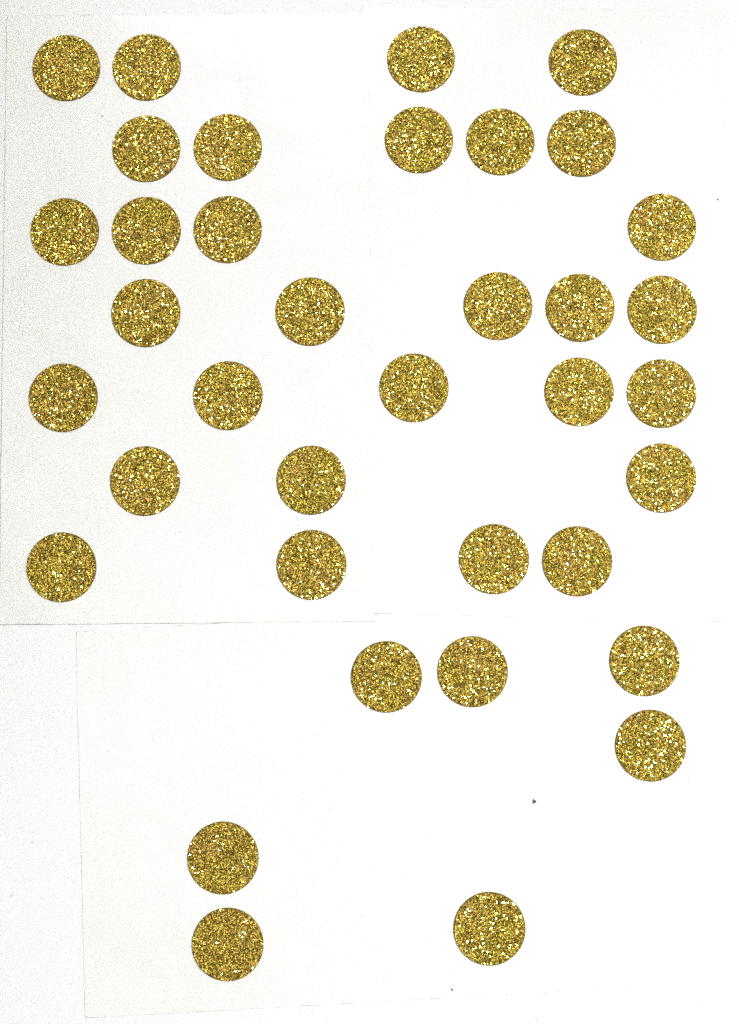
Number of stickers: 37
